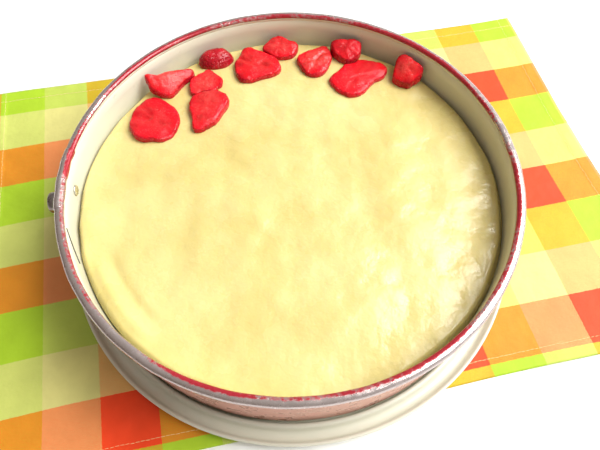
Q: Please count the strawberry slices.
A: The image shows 11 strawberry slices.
